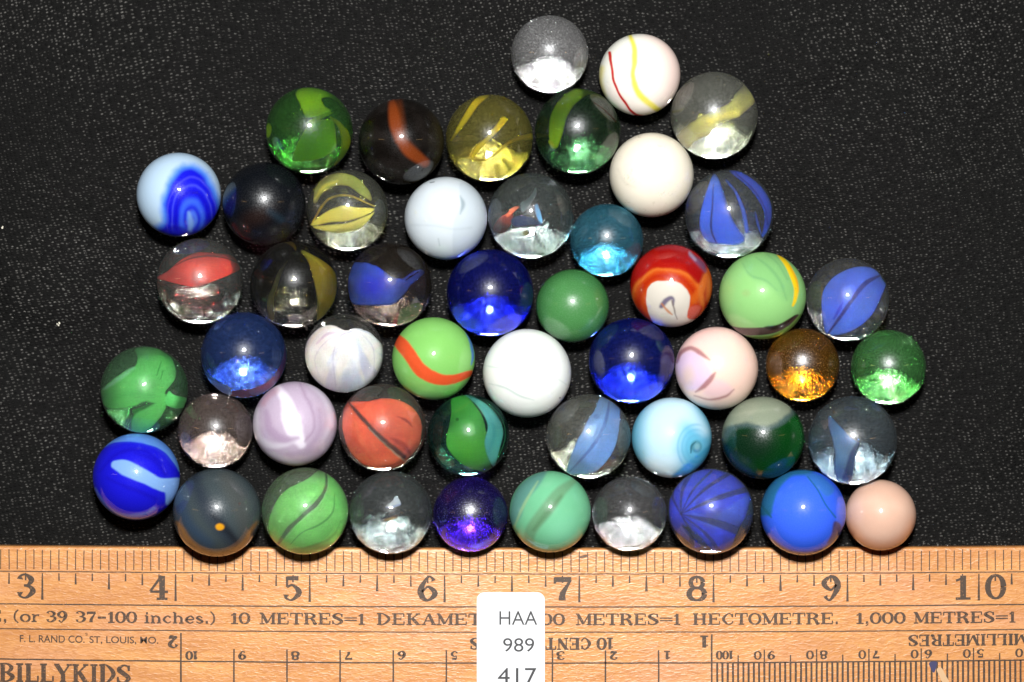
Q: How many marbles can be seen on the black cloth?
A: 50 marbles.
